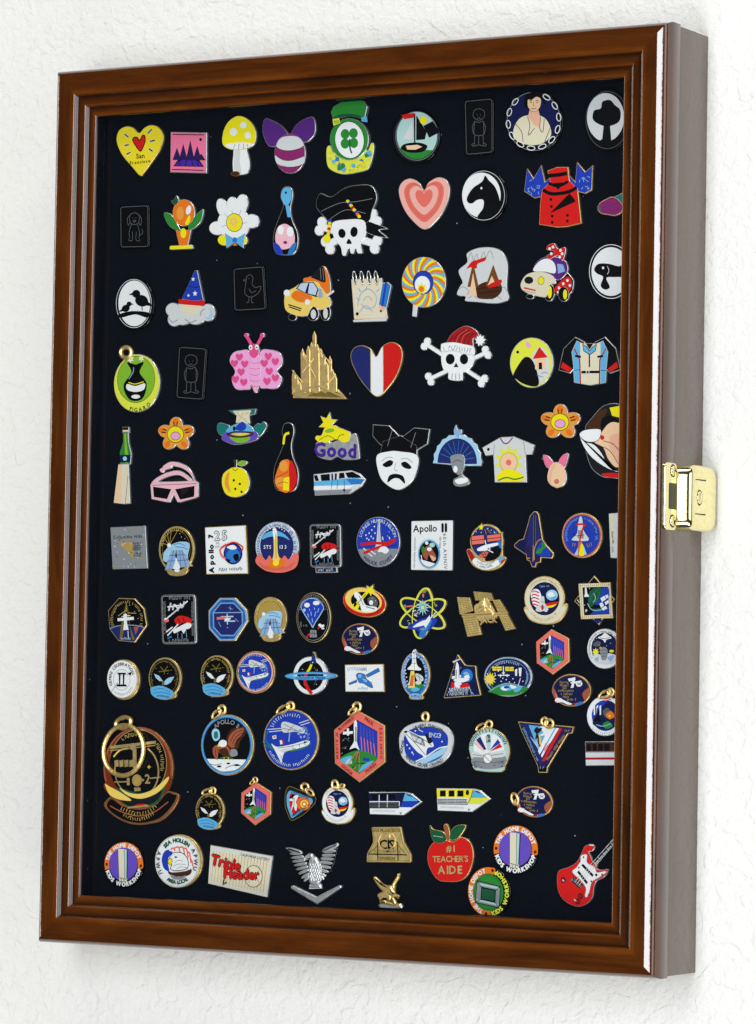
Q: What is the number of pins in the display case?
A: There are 109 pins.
